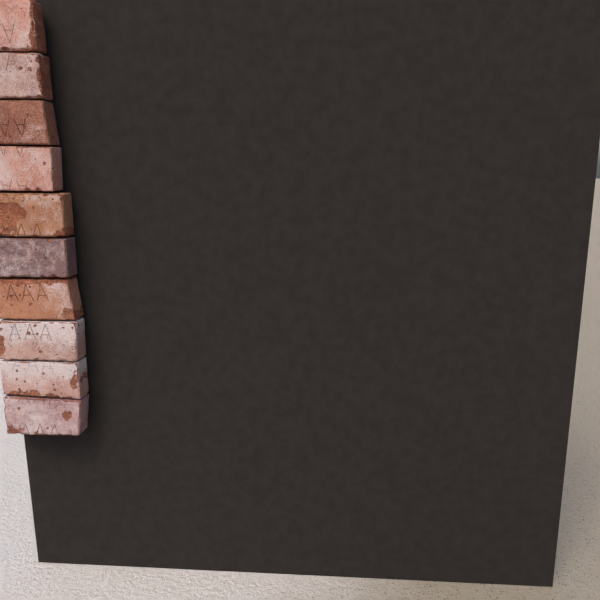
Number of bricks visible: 10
